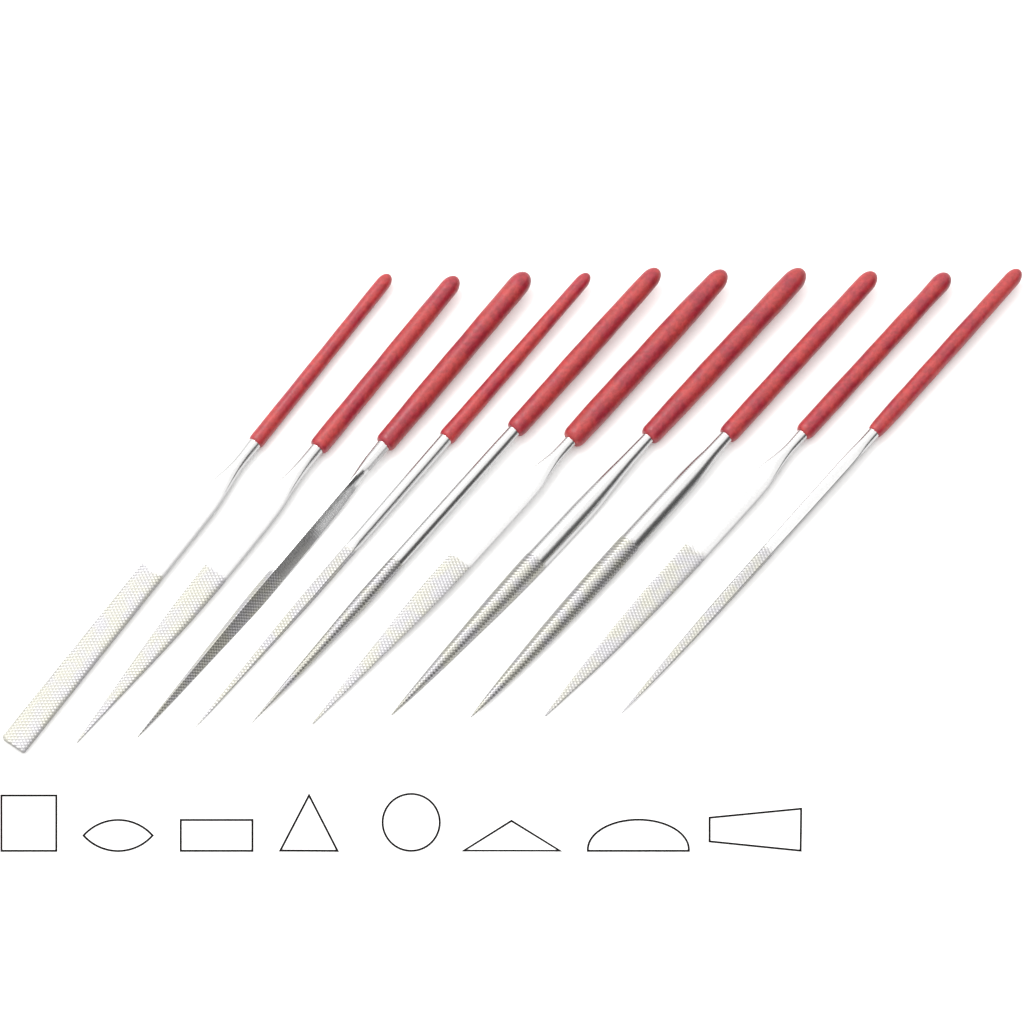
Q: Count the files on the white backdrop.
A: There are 10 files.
